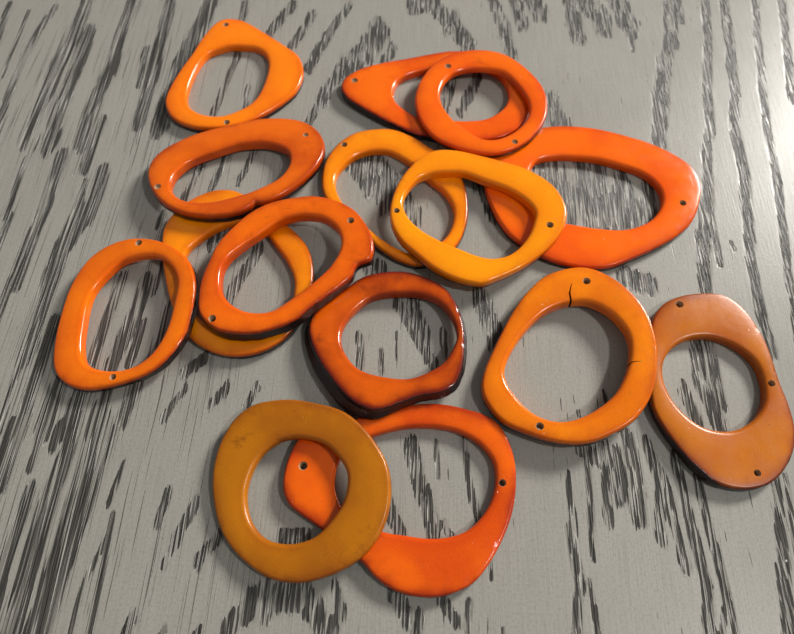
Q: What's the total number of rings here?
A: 15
